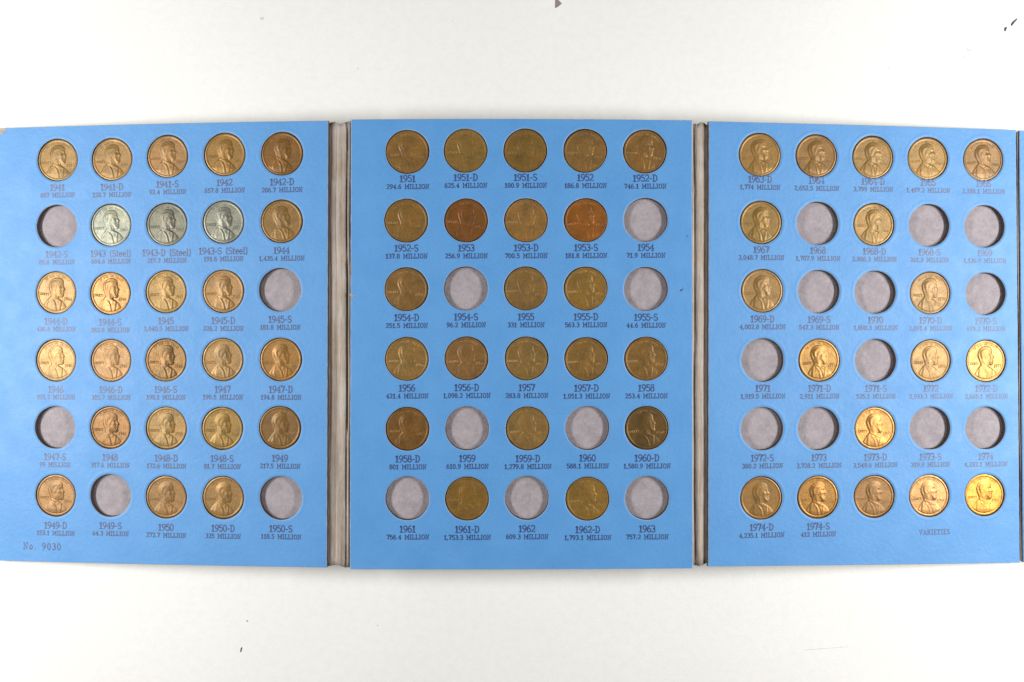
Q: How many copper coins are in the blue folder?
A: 62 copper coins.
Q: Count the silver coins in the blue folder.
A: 3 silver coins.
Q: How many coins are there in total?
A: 65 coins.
